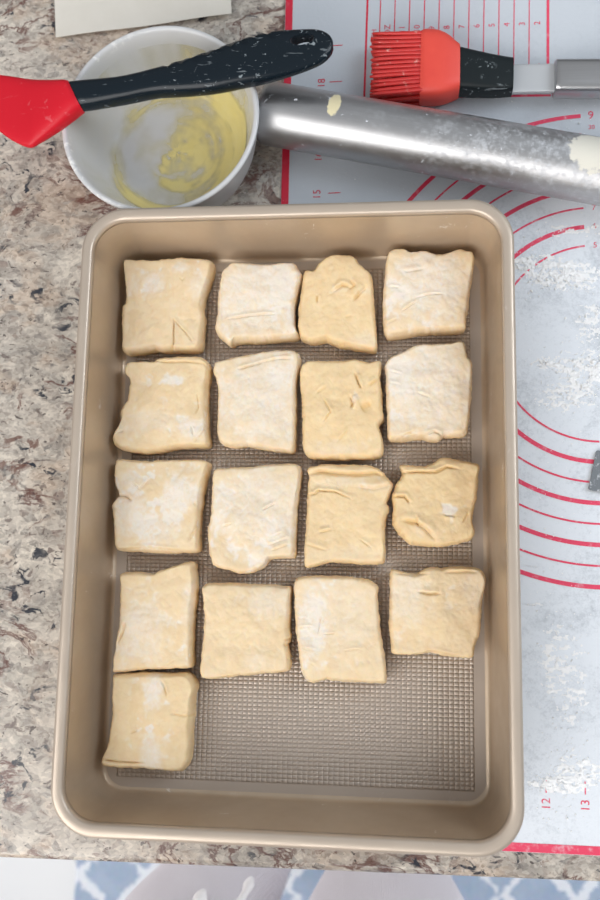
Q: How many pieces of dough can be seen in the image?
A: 17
